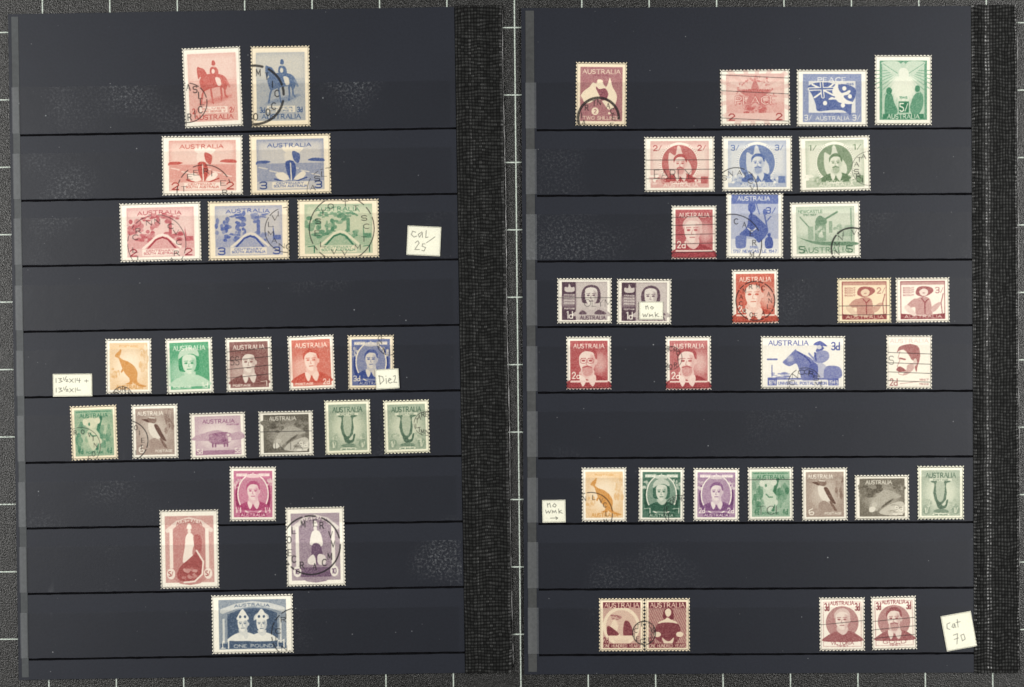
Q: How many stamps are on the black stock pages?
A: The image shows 52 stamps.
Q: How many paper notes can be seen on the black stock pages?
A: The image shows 6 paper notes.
